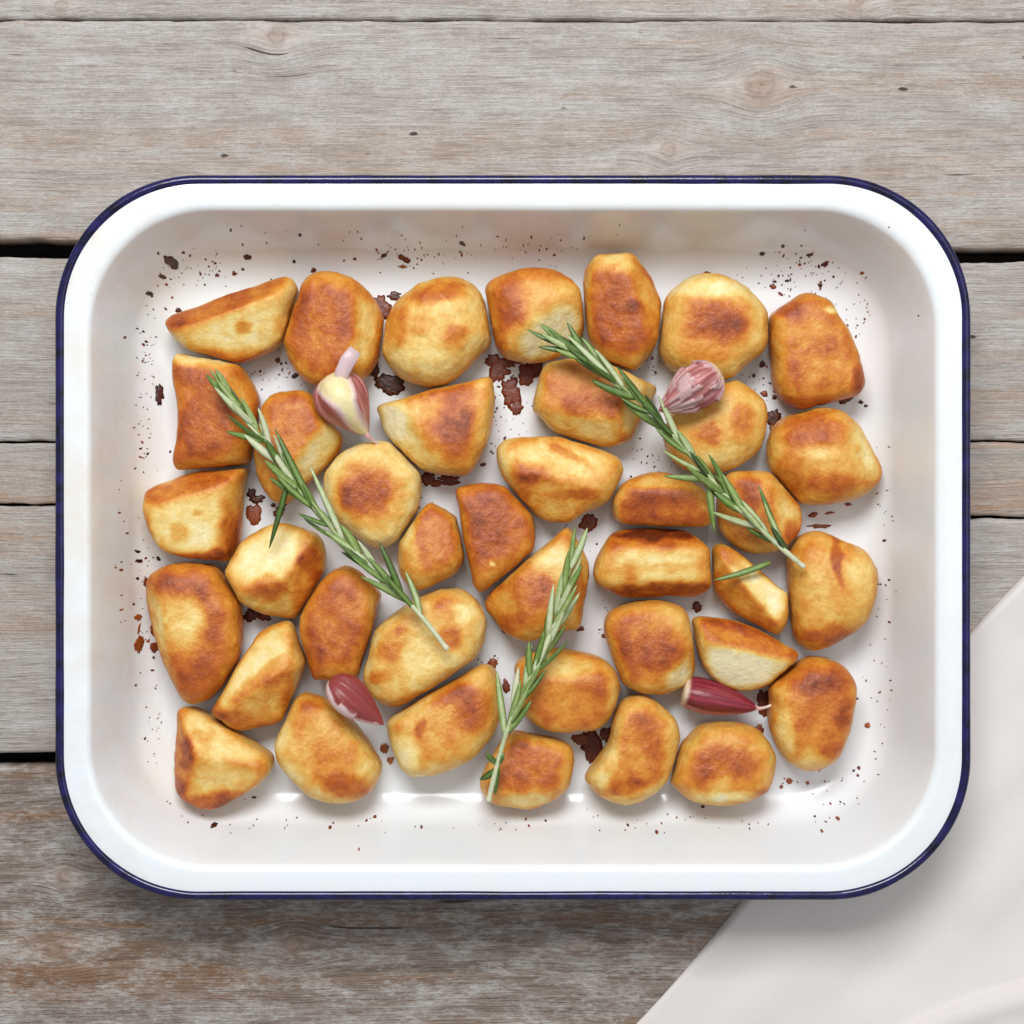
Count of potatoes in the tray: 39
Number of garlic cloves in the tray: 4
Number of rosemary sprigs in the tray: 3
